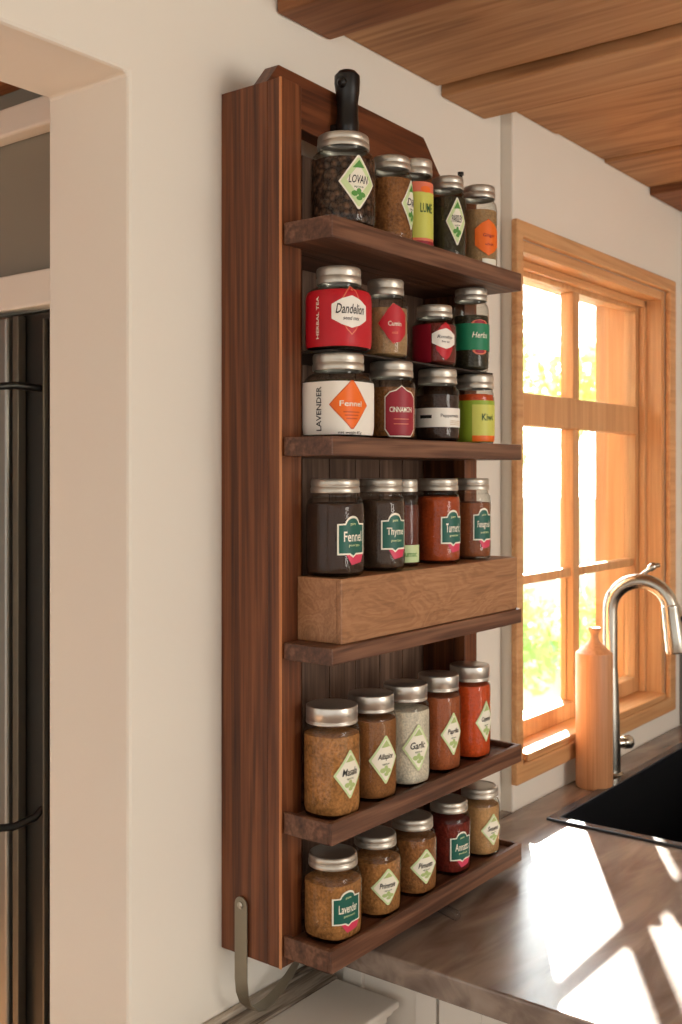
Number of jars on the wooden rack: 28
